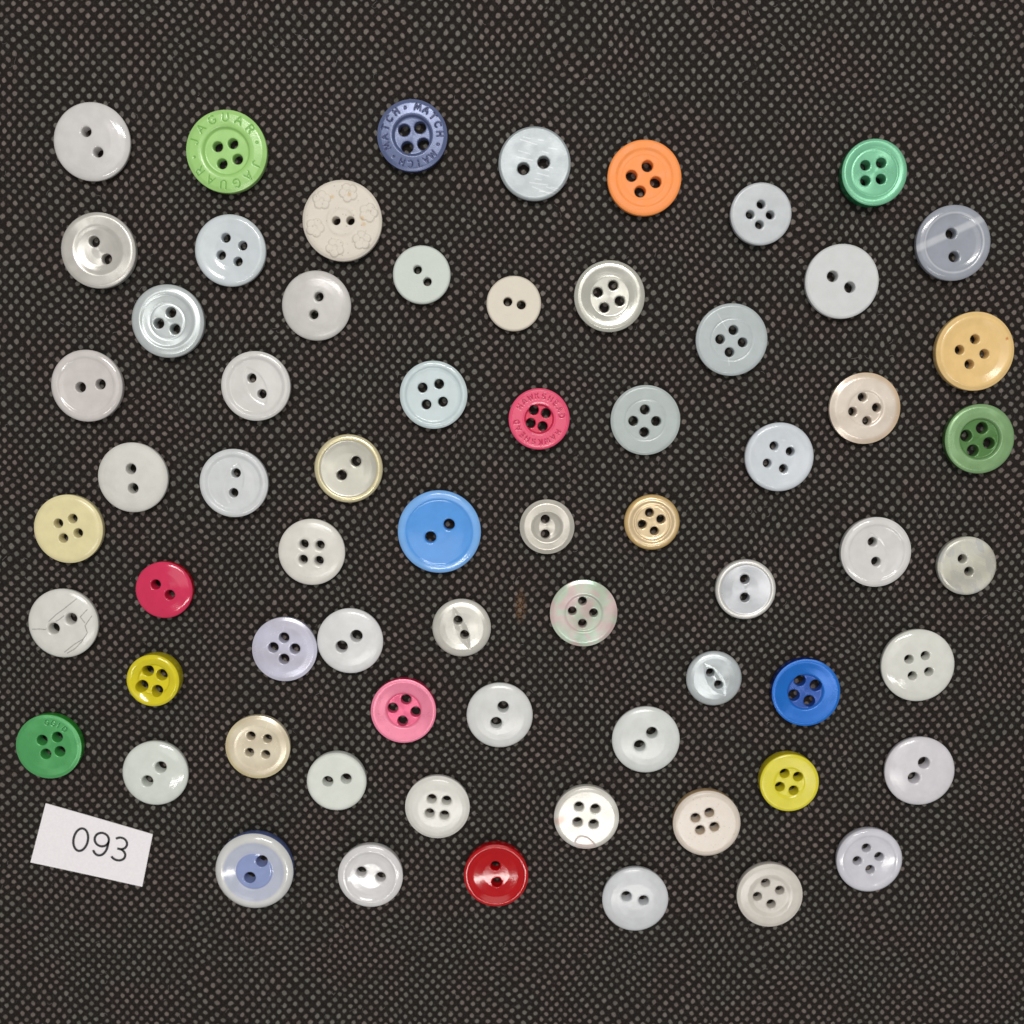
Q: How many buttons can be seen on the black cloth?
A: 66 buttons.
